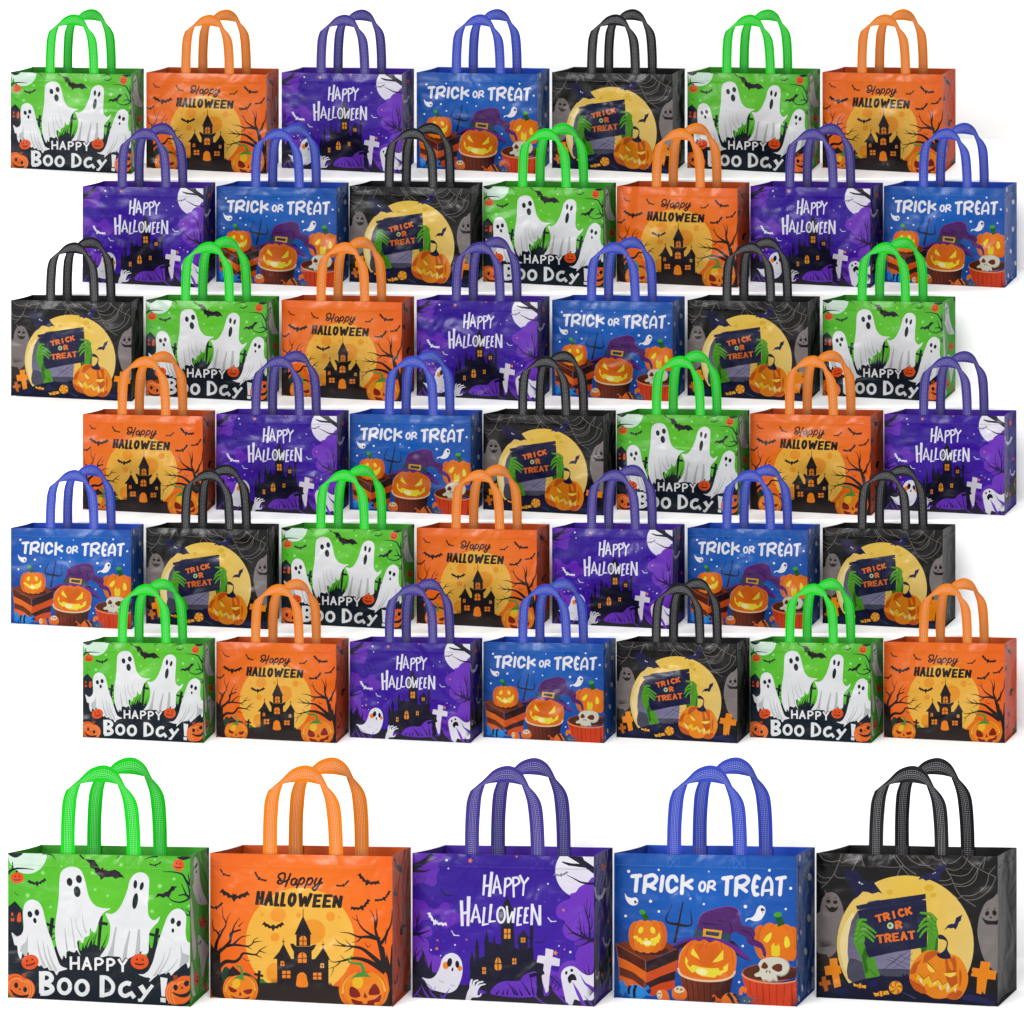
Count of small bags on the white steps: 42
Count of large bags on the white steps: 5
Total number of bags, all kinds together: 47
